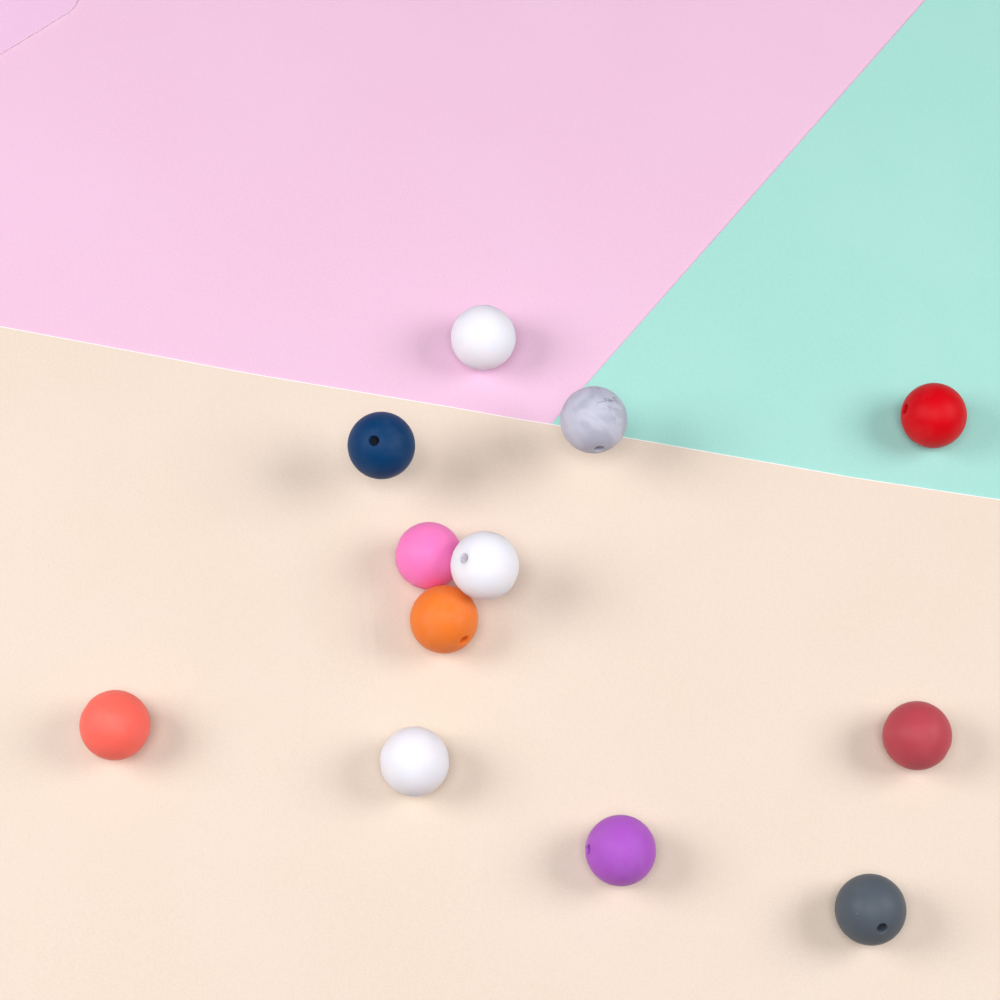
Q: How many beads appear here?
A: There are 12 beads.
